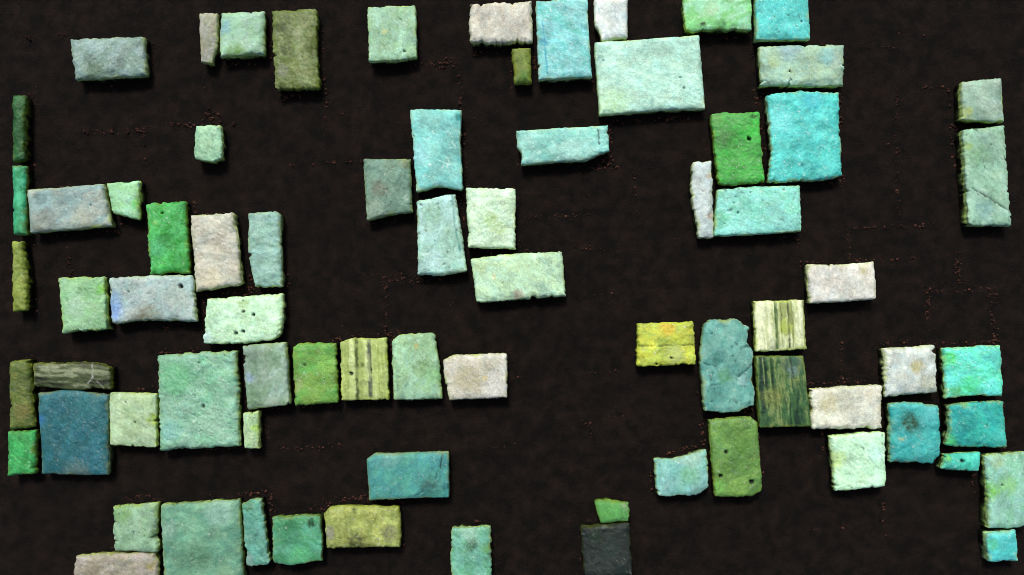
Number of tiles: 75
